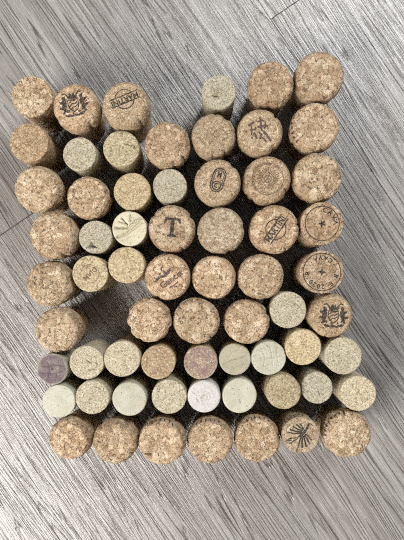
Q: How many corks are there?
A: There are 65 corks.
